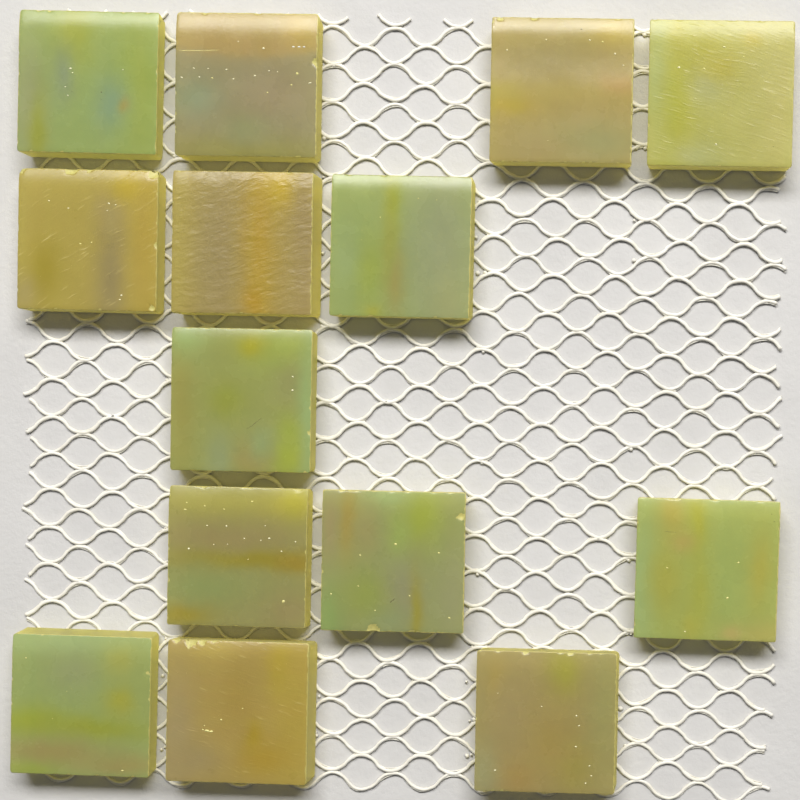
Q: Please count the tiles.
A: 14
